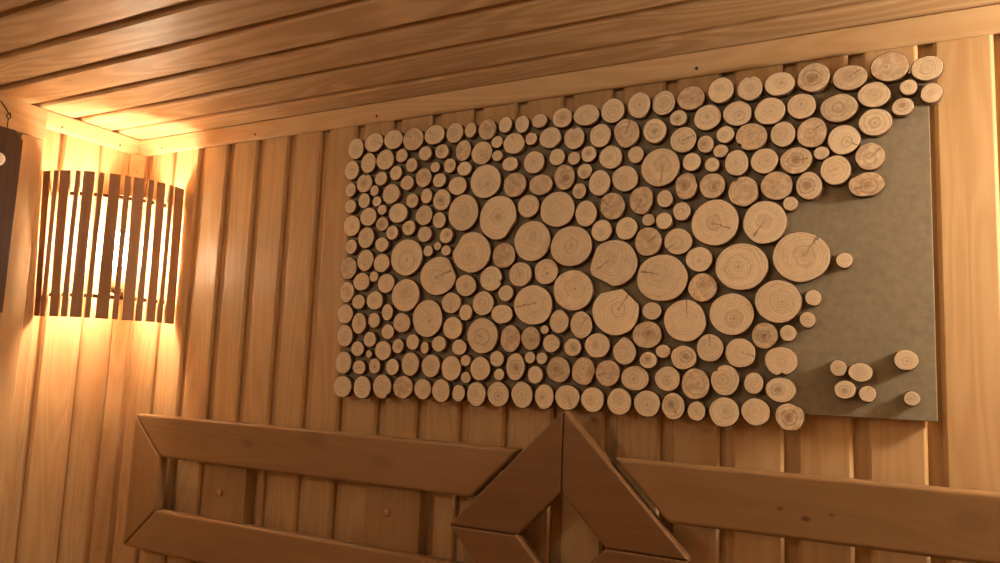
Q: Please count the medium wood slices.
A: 146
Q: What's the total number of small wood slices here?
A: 103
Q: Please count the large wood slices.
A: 25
